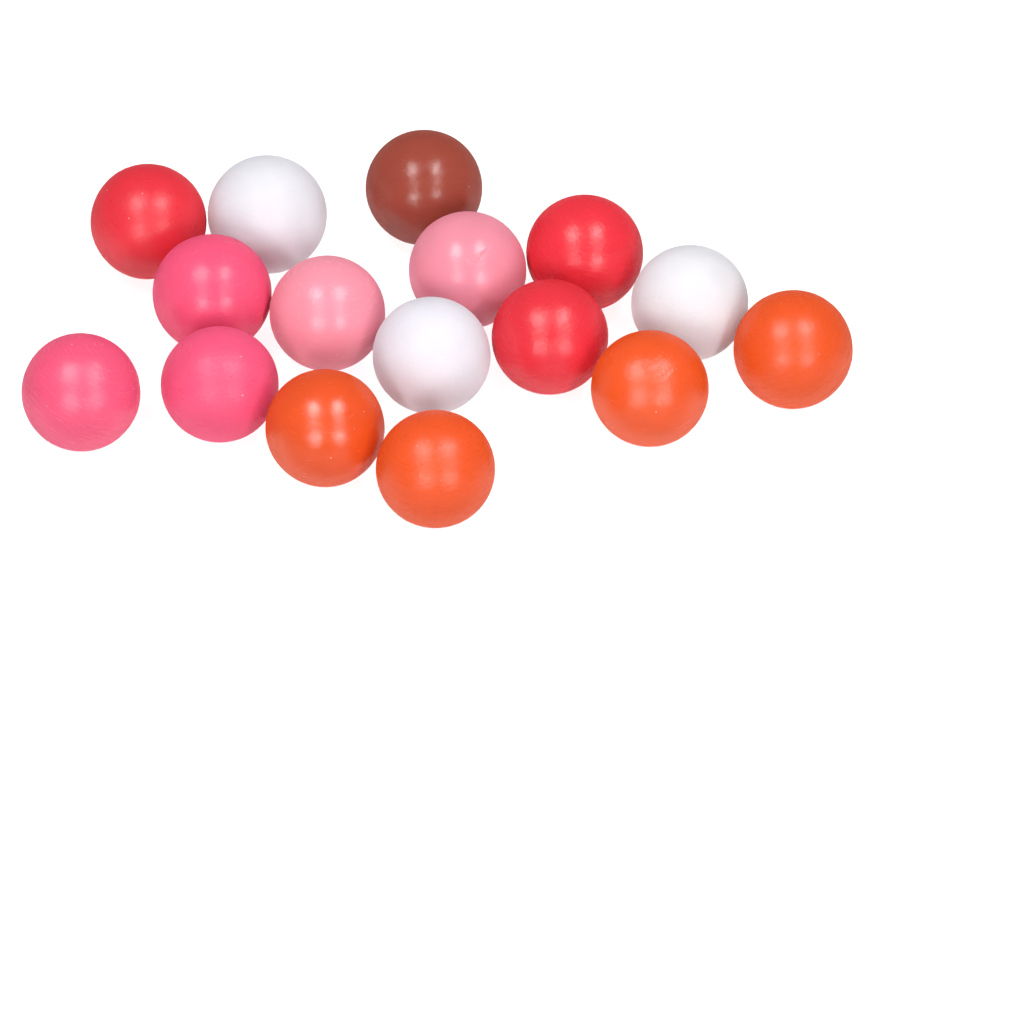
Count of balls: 16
